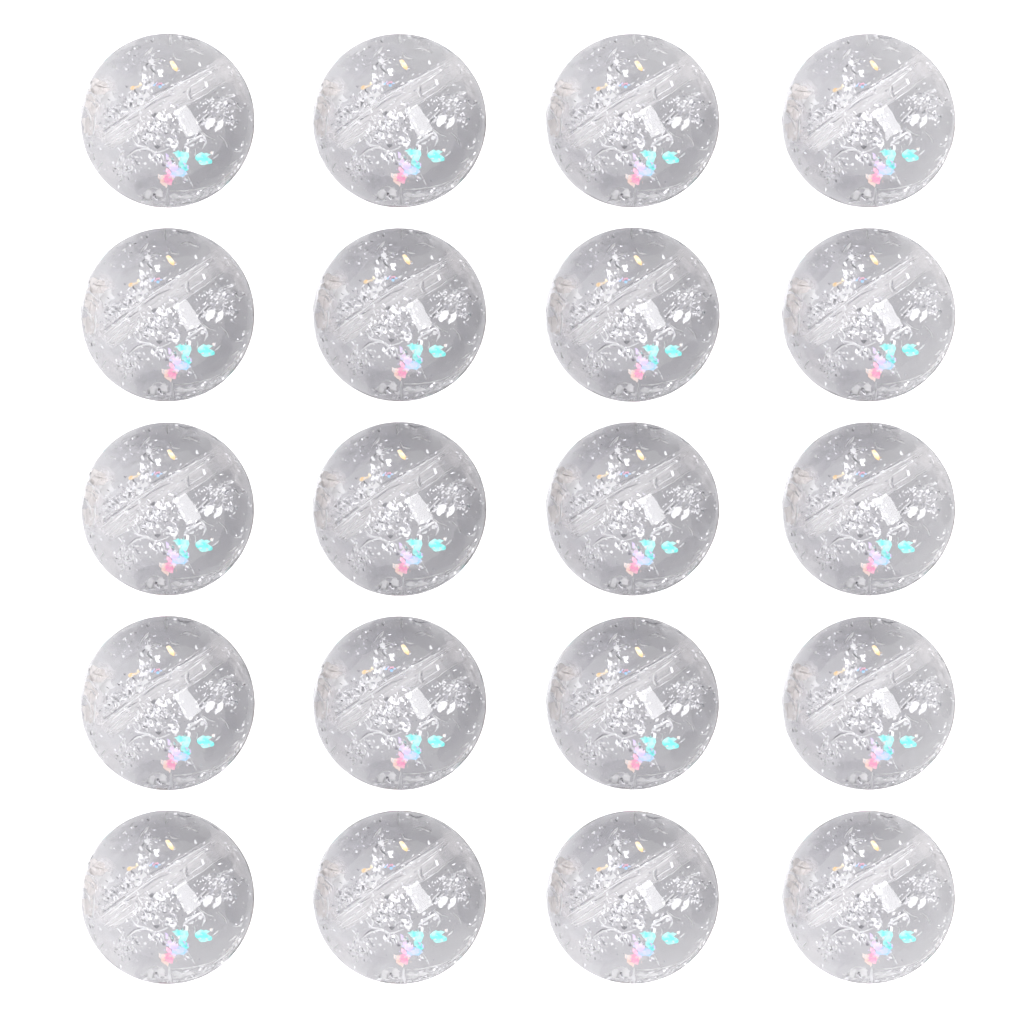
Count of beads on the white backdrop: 20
